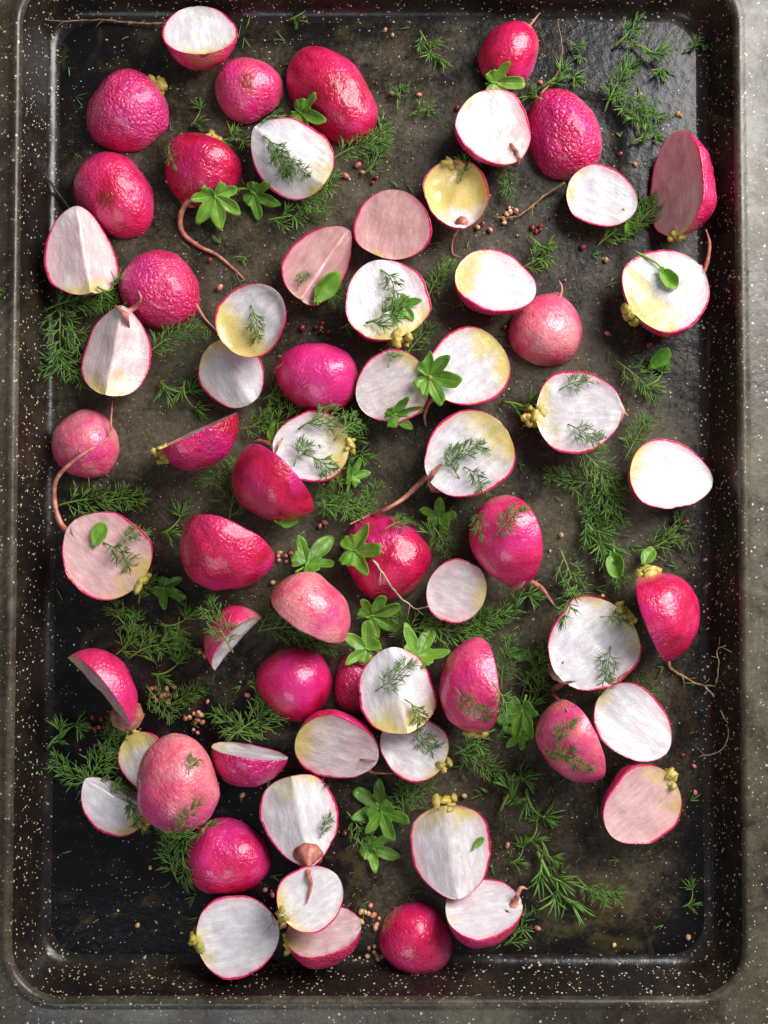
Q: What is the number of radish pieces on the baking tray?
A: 65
